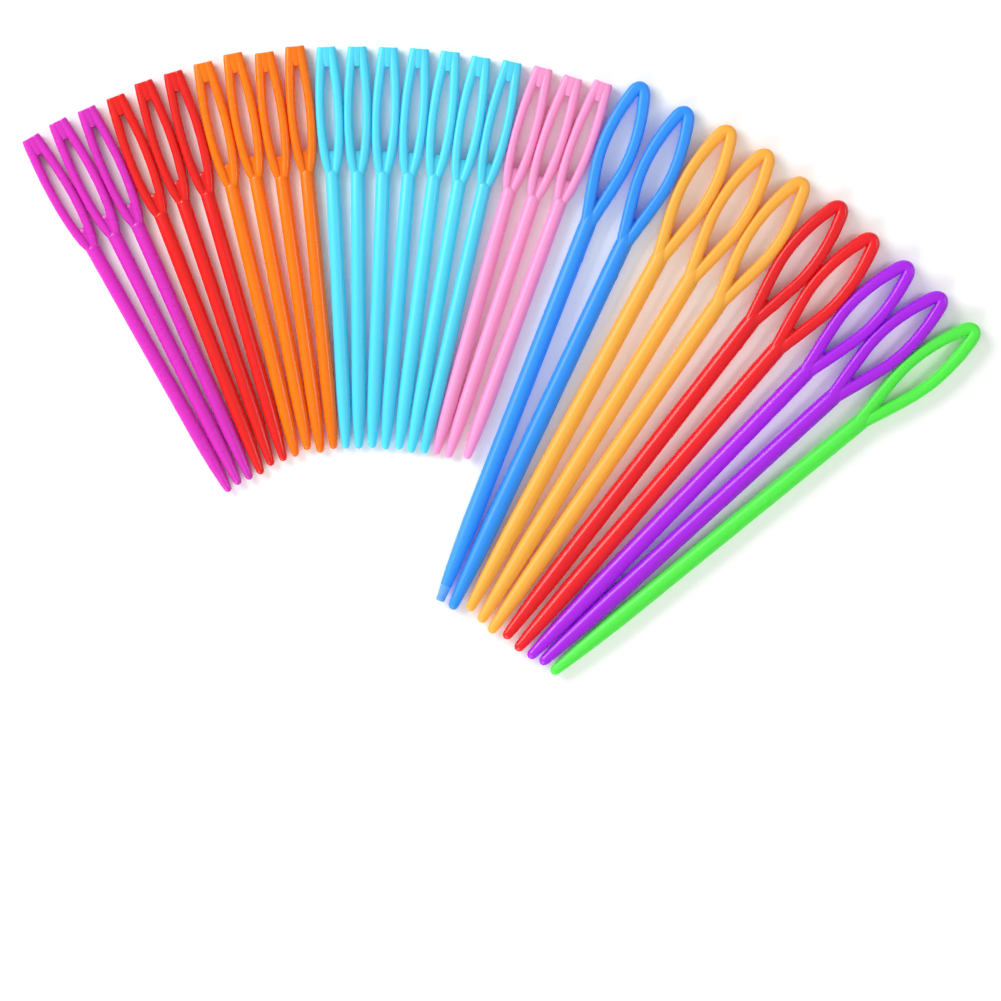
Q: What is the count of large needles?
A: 10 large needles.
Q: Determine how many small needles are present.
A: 20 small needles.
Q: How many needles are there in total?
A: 30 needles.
